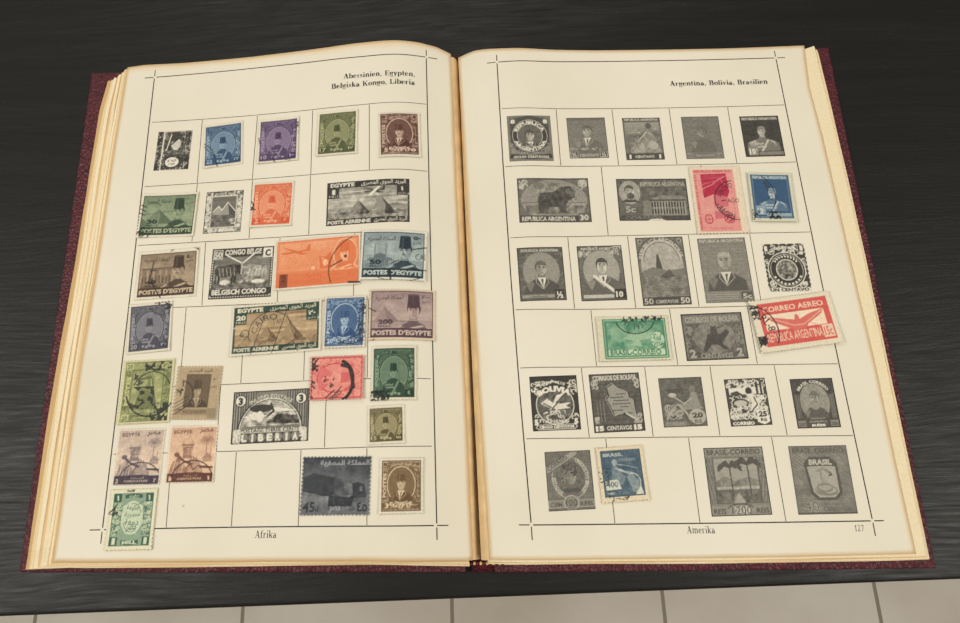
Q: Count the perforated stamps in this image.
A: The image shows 28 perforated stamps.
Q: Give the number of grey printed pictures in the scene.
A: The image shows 26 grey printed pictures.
